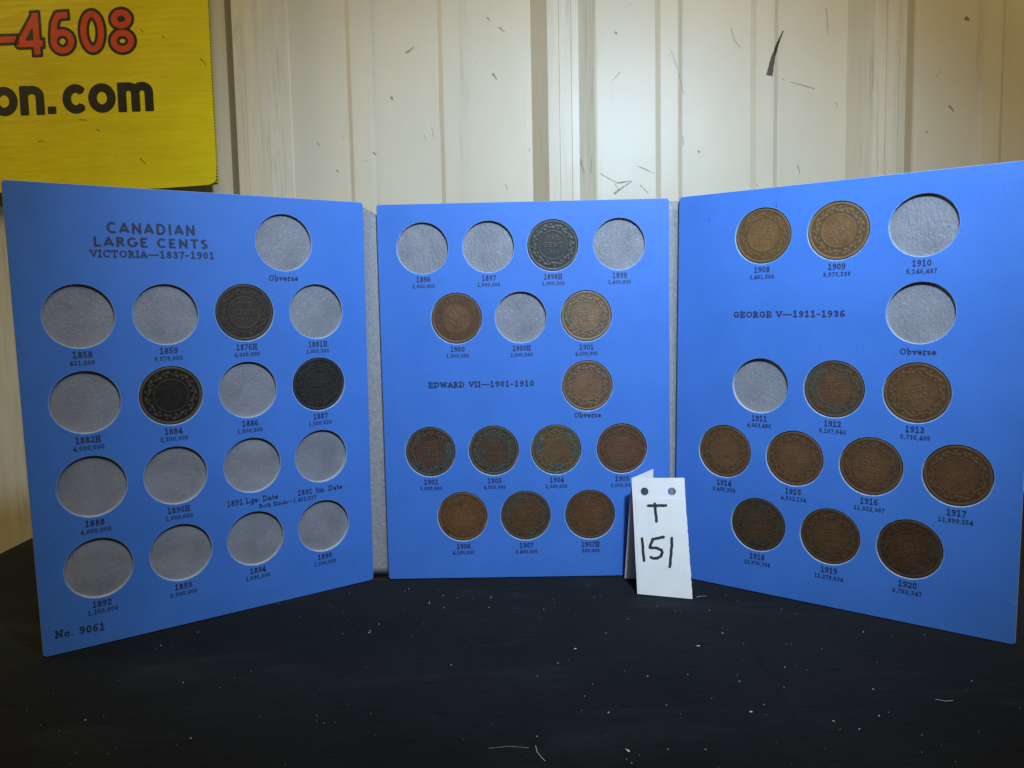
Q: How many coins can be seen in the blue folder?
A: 25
